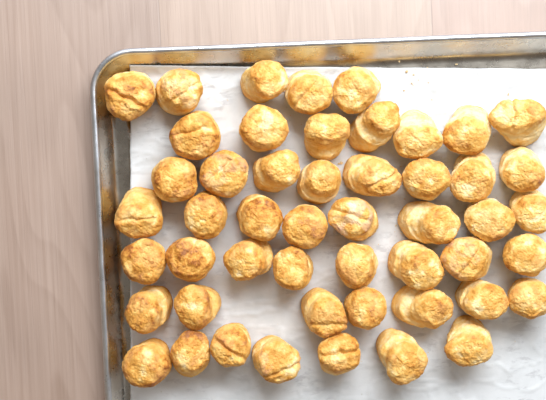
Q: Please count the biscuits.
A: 50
